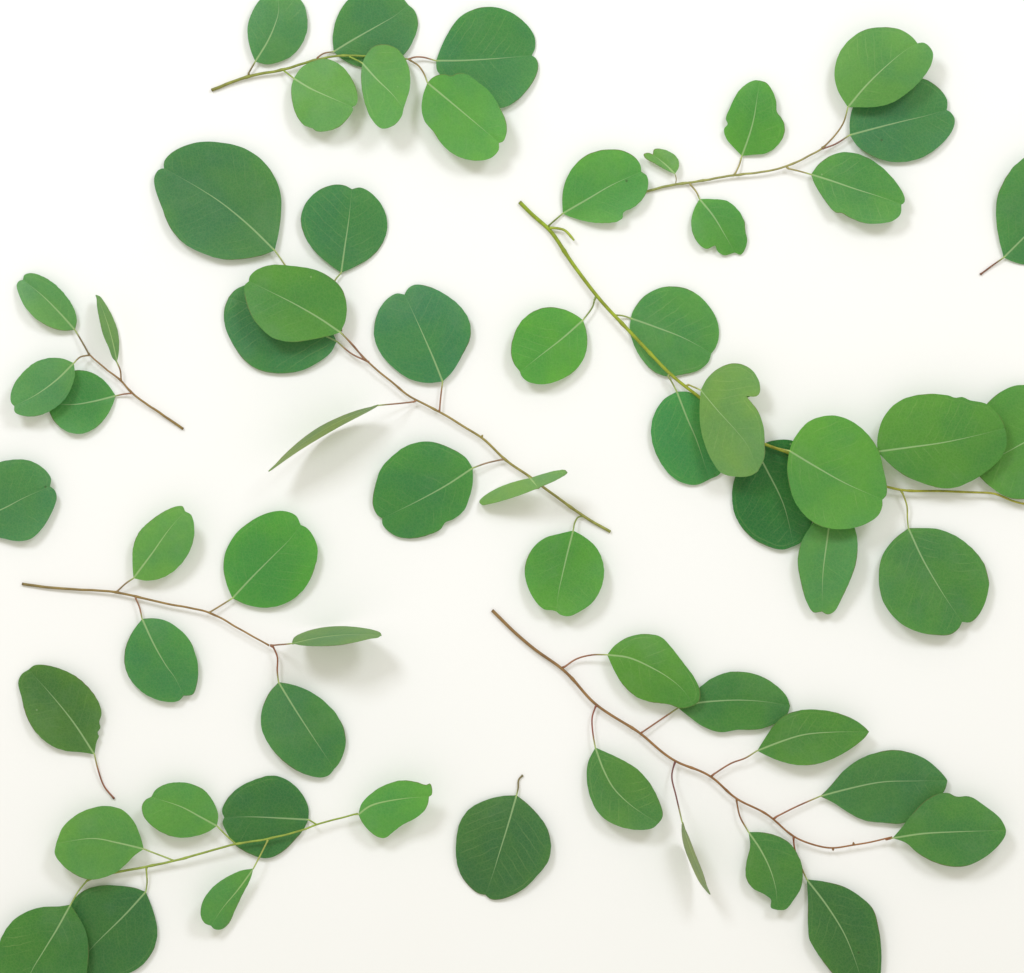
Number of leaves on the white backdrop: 61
